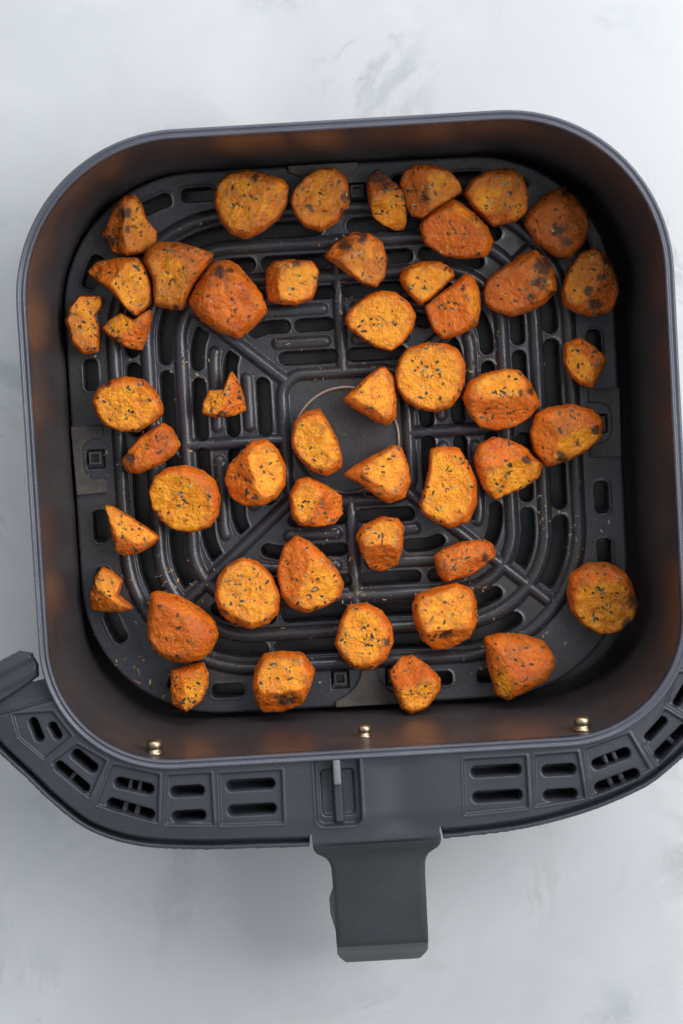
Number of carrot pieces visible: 49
